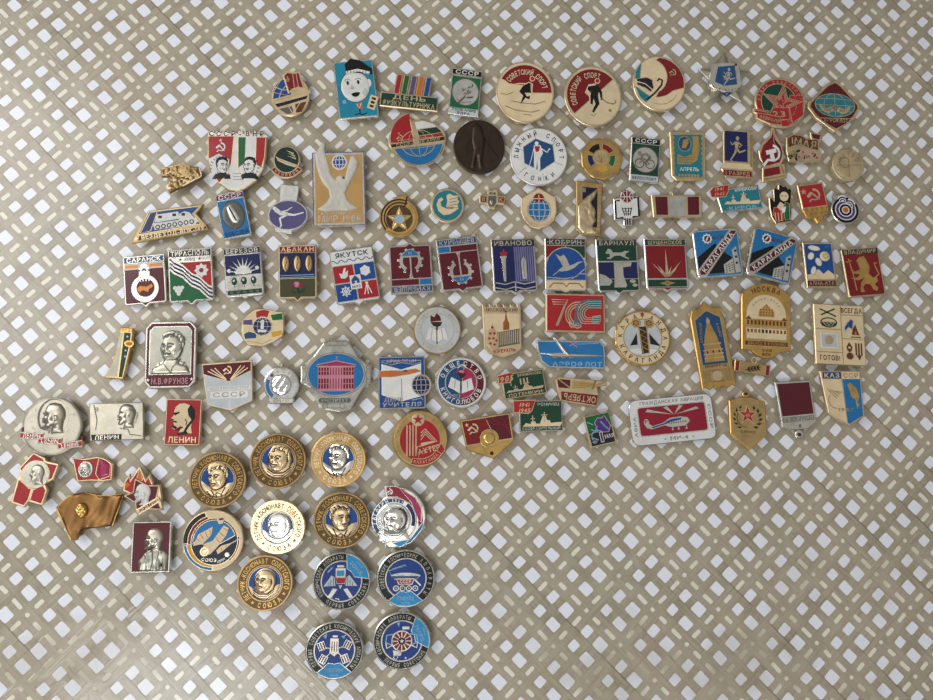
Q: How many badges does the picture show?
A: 100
